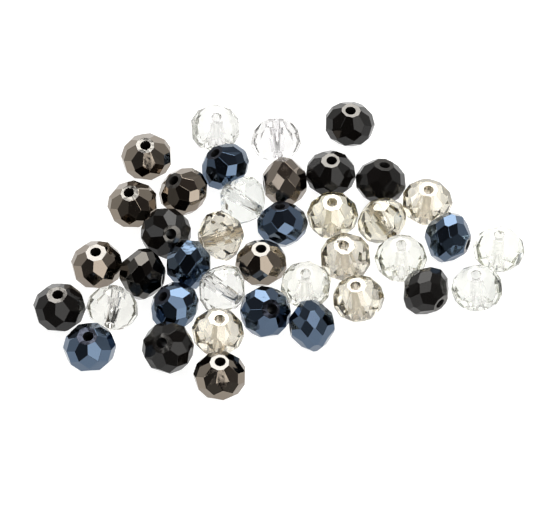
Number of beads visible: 39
